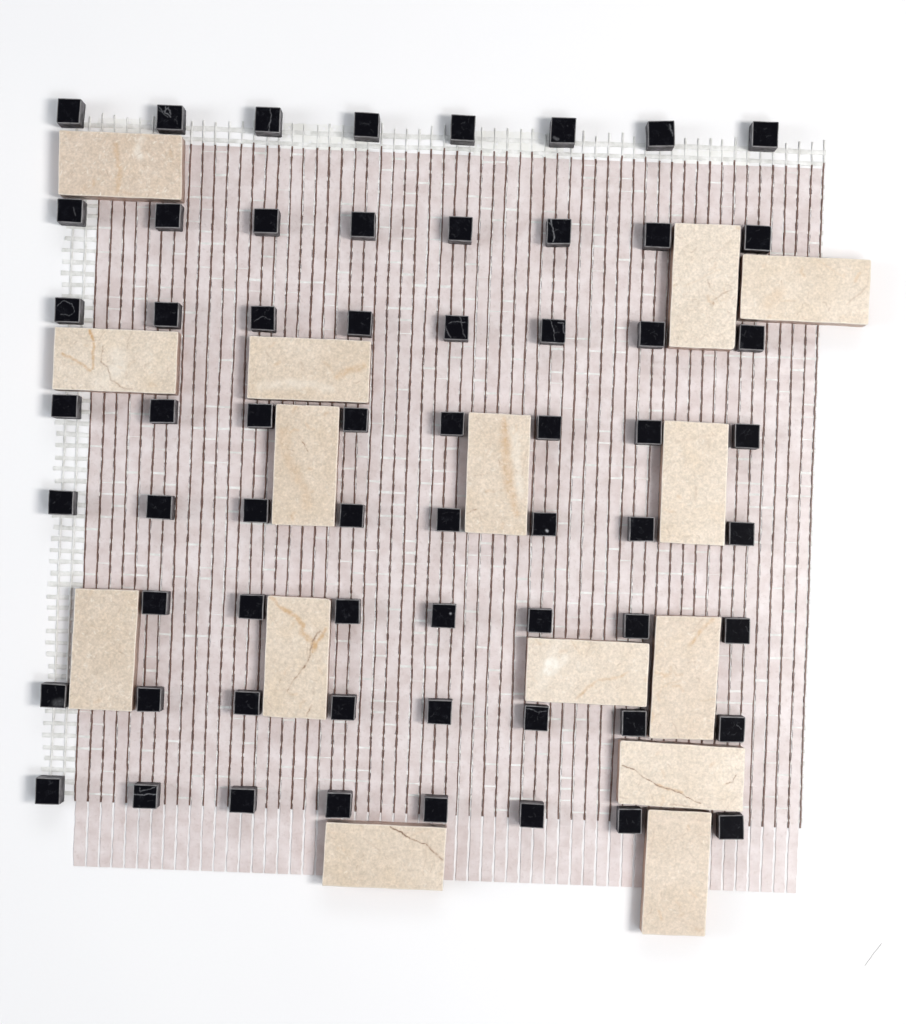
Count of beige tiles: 15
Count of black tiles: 63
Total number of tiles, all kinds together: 78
